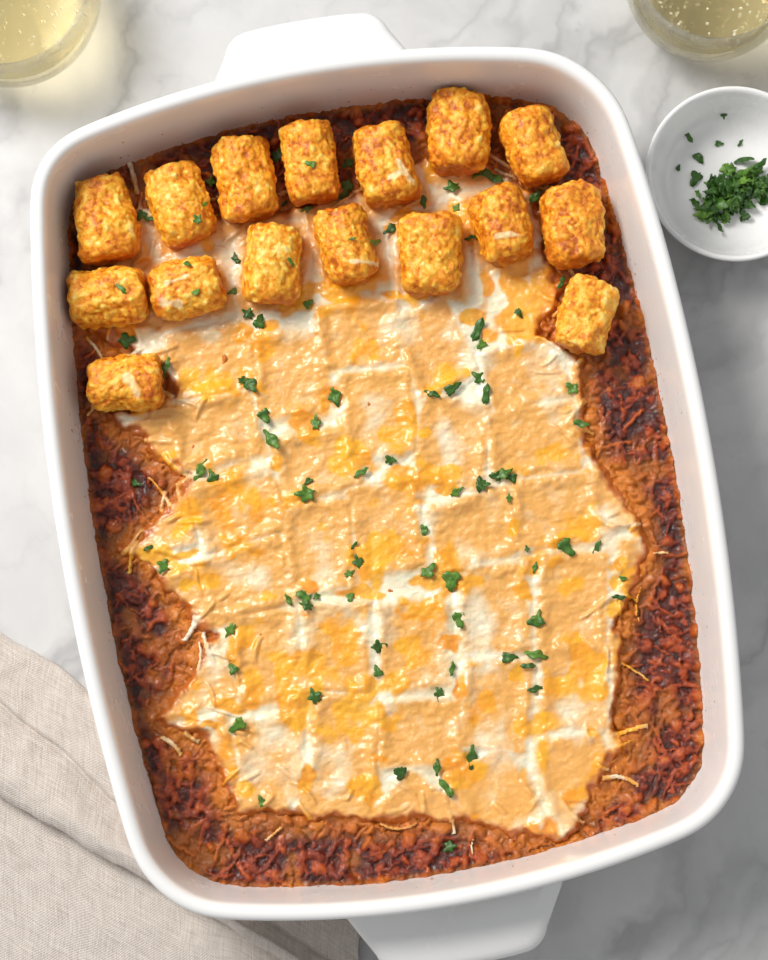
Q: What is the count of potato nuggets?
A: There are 16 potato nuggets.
